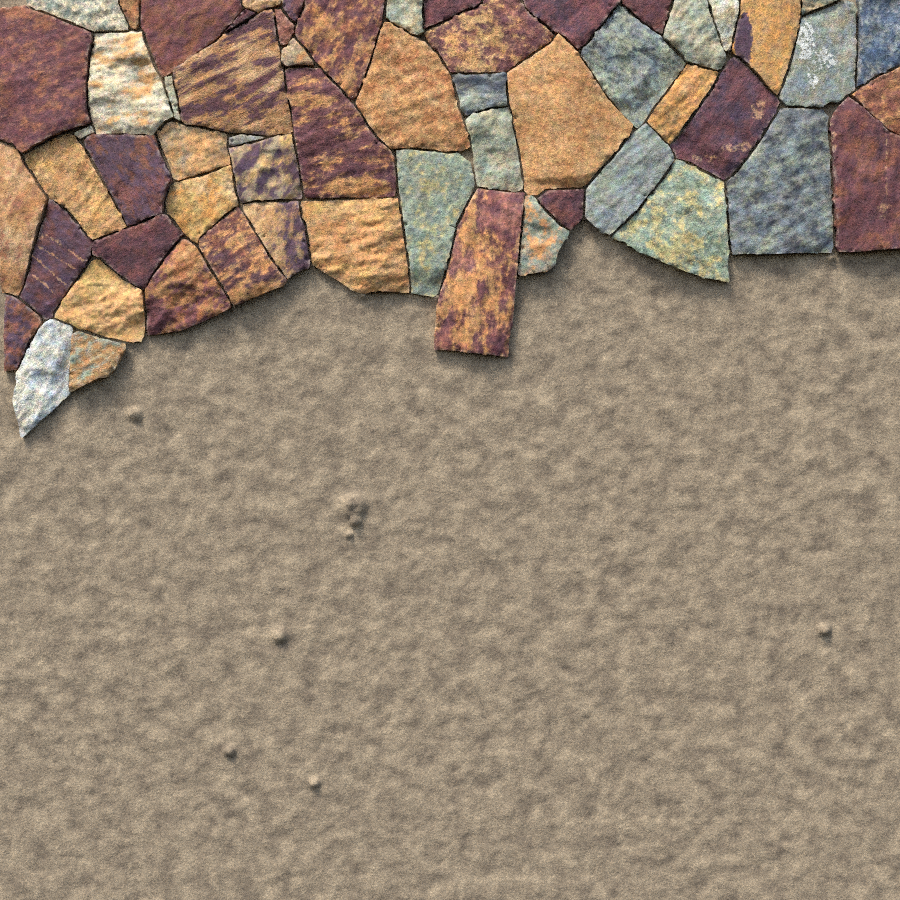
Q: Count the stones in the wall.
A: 59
